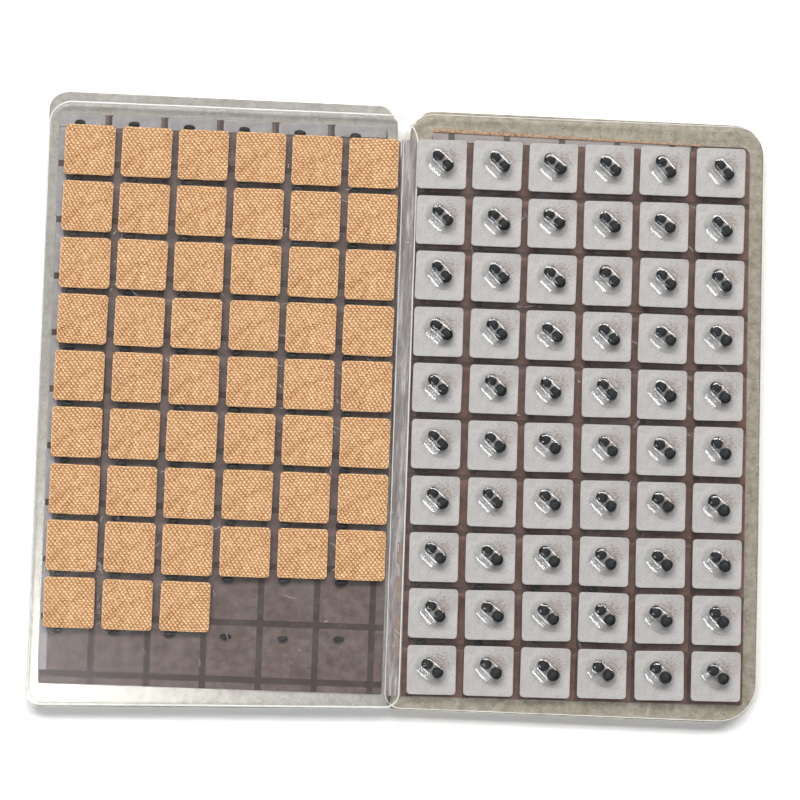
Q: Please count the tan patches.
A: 51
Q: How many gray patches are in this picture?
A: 60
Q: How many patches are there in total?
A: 111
